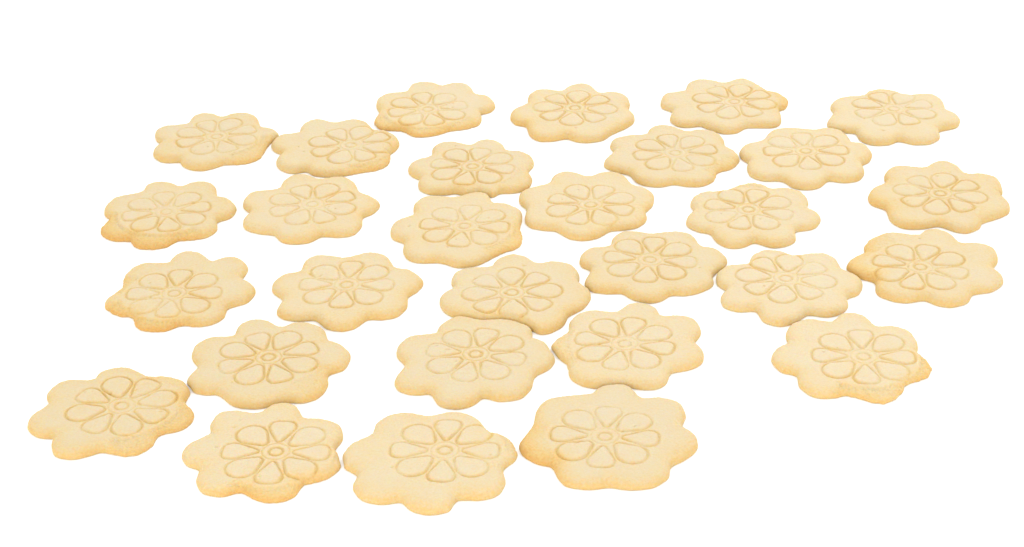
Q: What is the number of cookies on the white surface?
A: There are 29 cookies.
